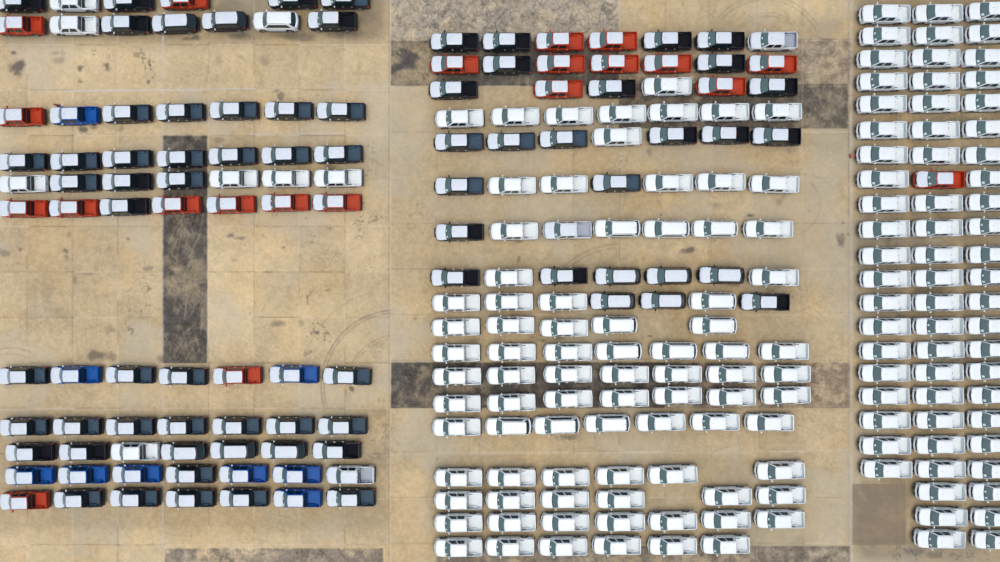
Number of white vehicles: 159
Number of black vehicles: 73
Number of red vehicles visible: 21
